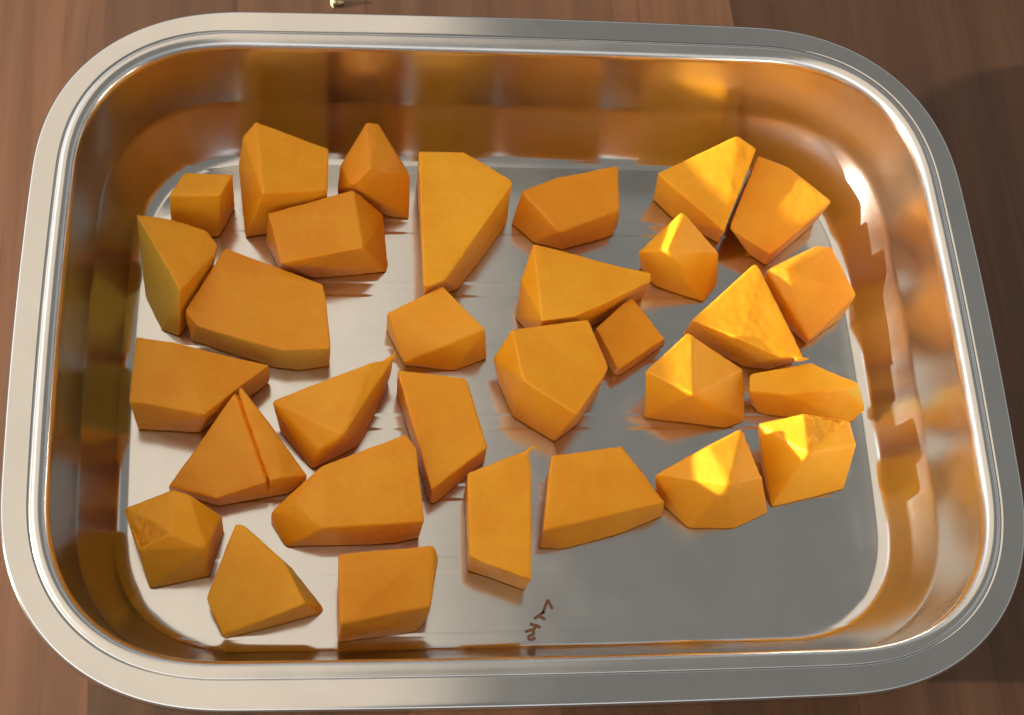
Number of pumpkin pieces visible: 31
